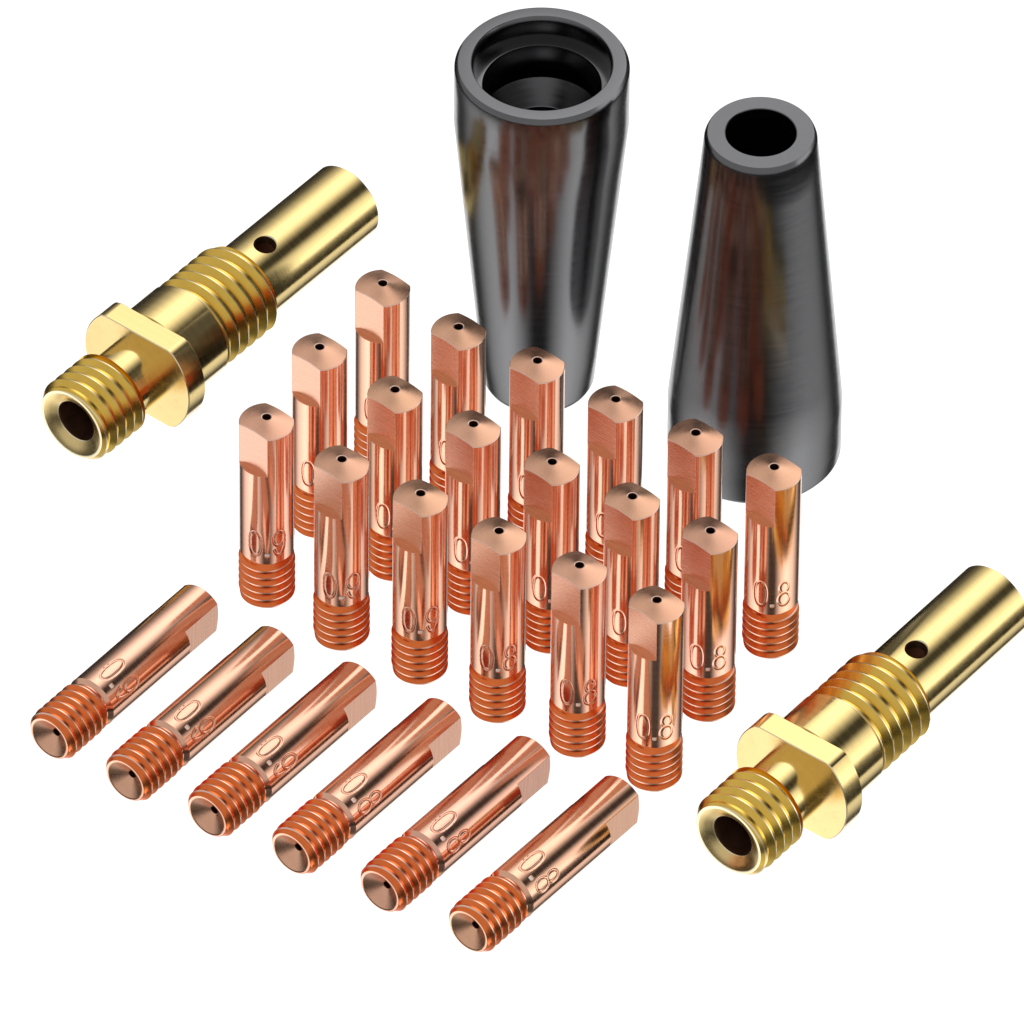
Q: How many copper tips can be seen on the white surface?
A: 24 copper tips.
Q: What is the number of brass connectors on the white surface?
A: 2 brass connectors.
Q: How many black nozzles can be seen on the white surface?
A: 2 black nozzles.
